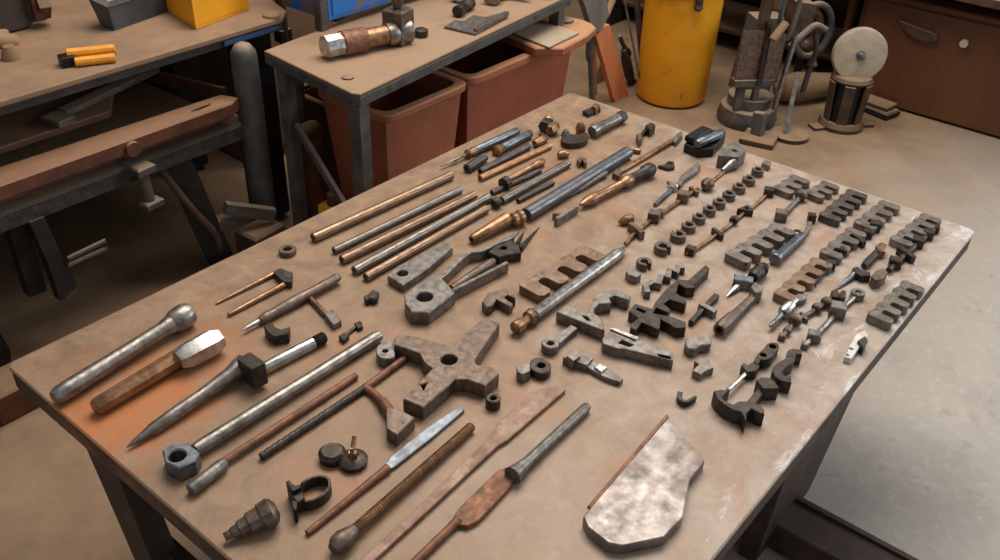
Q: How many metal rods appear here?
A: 12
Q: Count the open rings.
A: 11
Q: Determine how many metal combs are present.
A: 10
